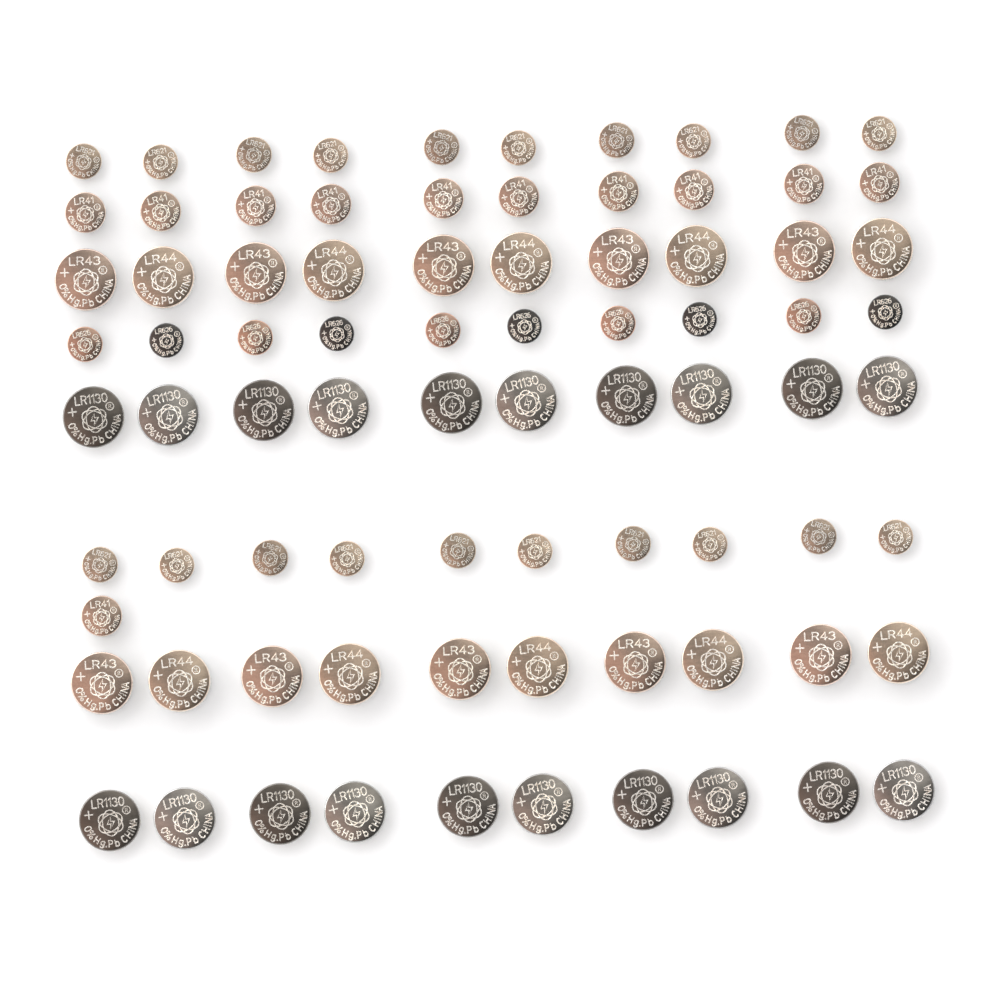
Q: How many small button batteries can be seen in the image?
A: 41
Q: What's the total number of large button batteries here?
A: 40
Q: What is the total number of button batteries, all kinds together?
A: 81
